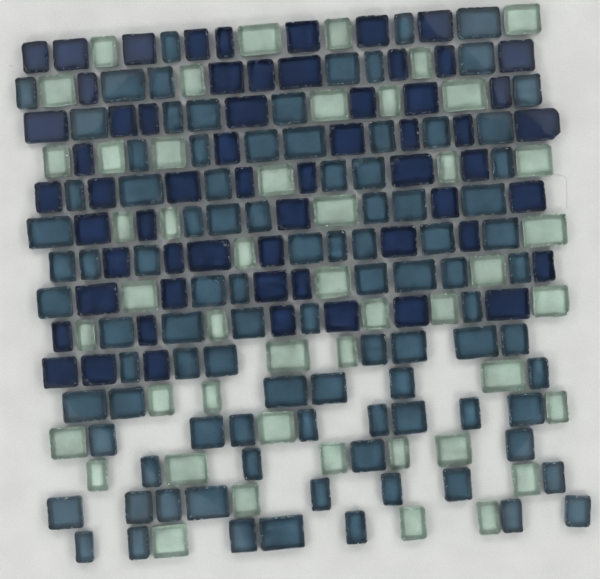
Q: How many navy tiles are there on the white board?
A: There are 60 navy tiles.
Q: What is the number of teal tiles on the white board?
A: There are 94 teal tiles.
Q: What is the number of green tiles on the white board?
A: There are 47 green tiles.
